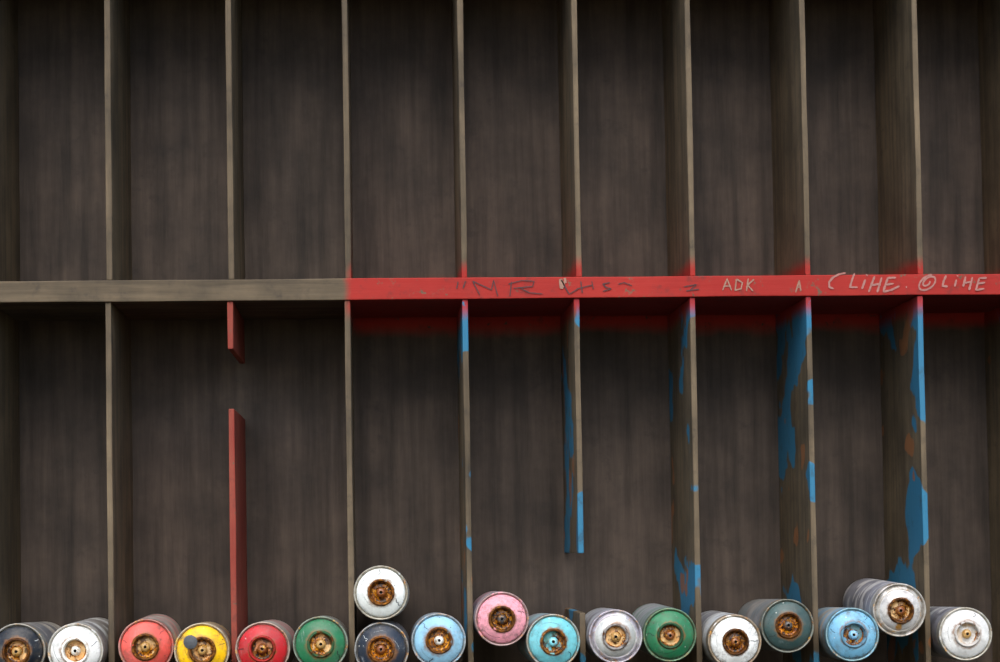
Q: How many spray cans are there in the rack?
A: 18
